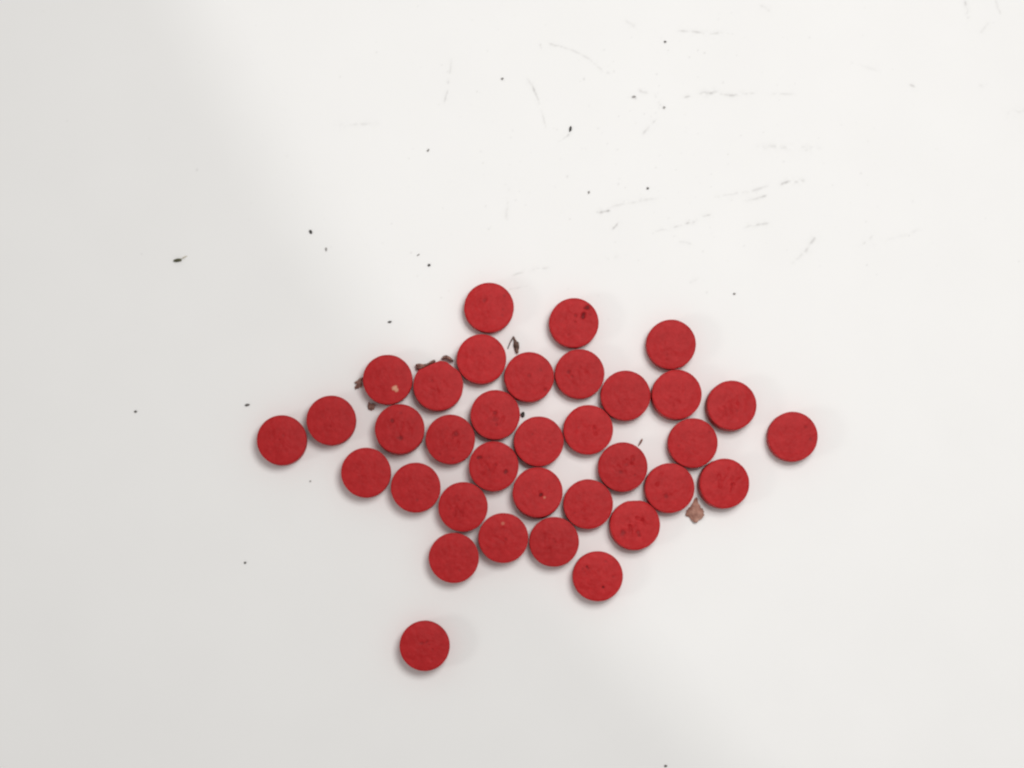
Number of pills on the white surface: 35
